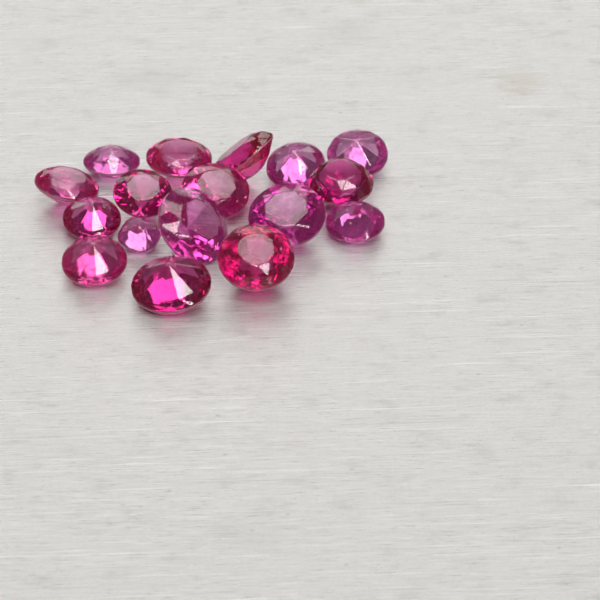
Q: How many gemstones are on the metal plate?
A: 17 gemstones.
